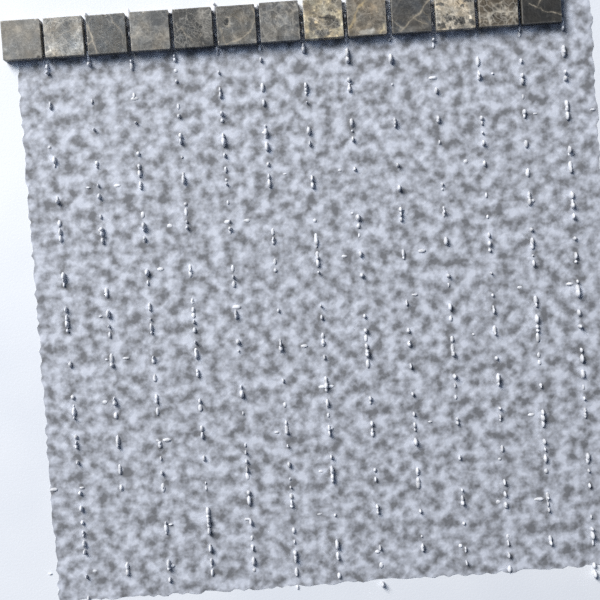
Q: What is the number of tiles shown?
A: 13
